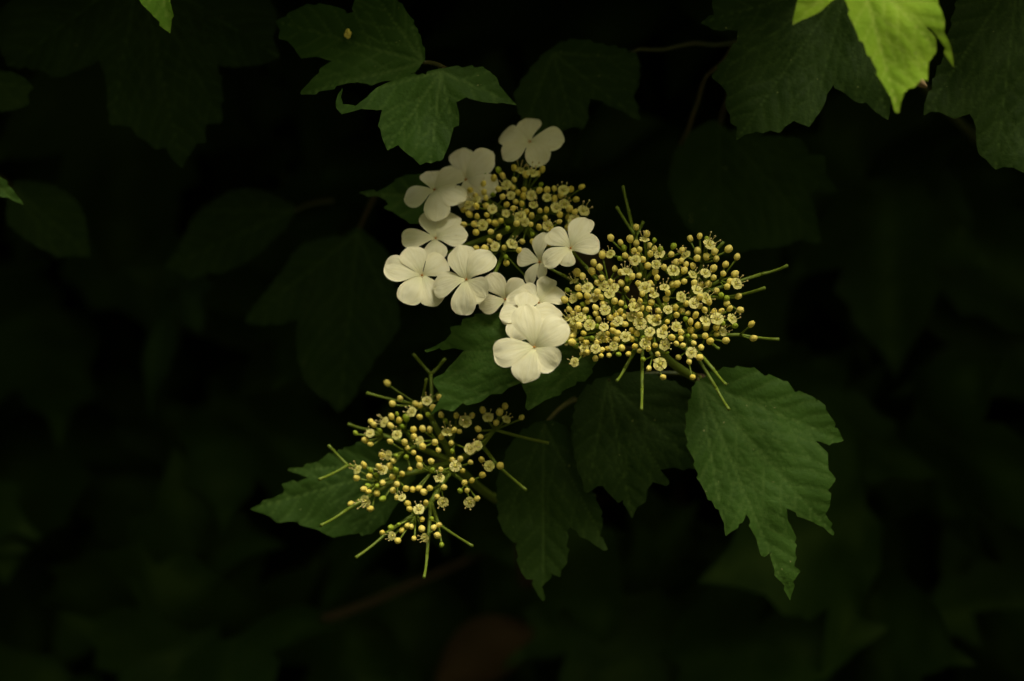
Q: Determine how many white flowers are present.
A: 12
